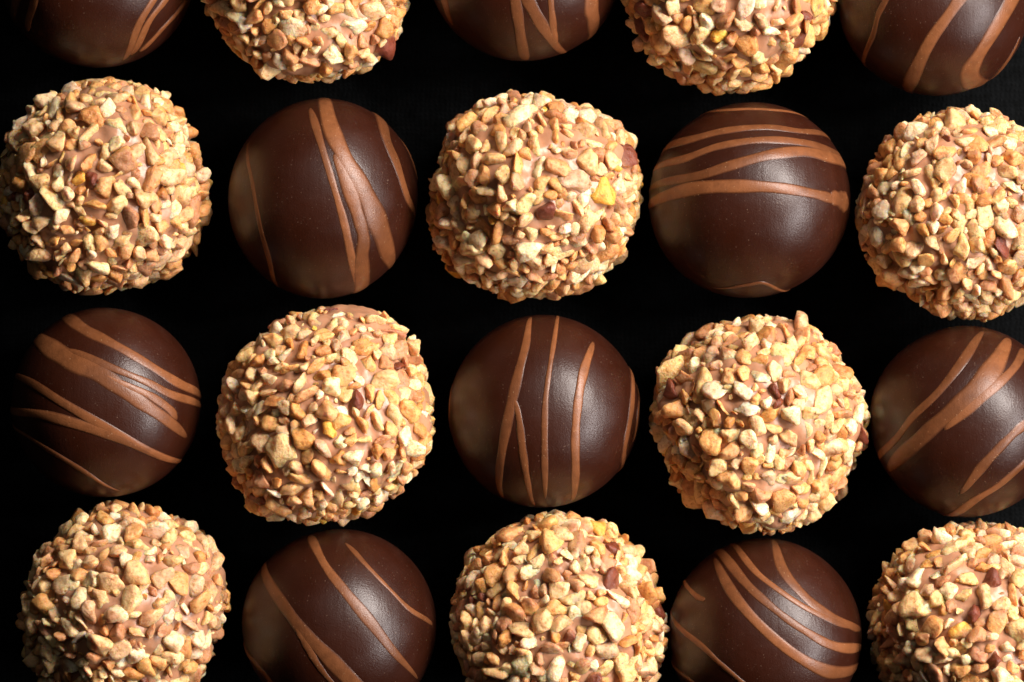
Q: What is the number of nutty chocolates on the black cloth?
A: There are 10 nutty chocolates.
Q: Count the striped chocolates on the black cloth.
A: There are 10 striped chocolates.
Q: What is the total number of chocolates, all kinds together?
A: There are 20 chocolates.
